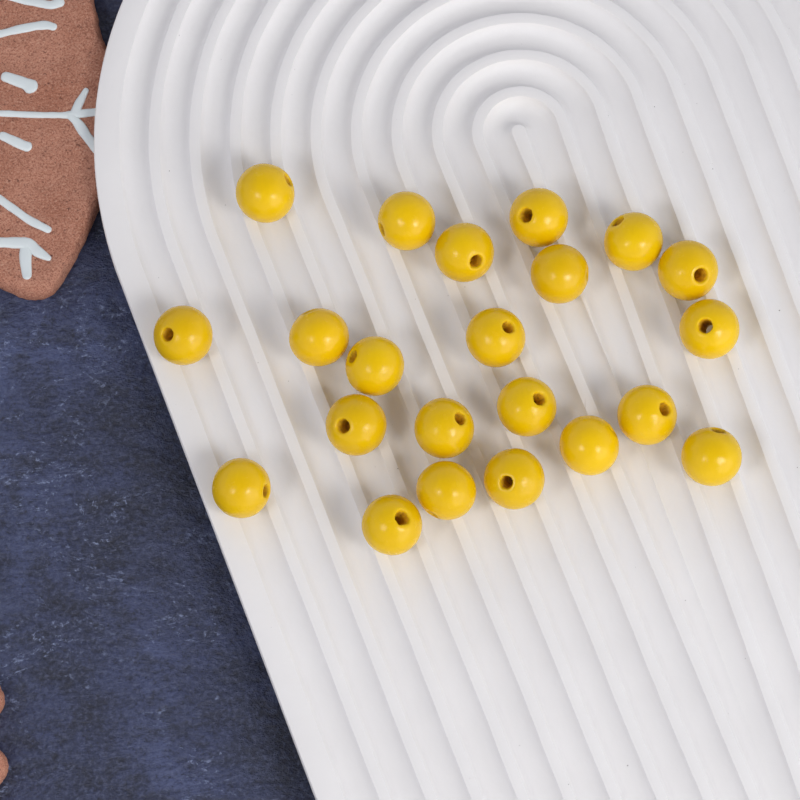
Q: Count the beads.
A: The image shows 22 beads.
